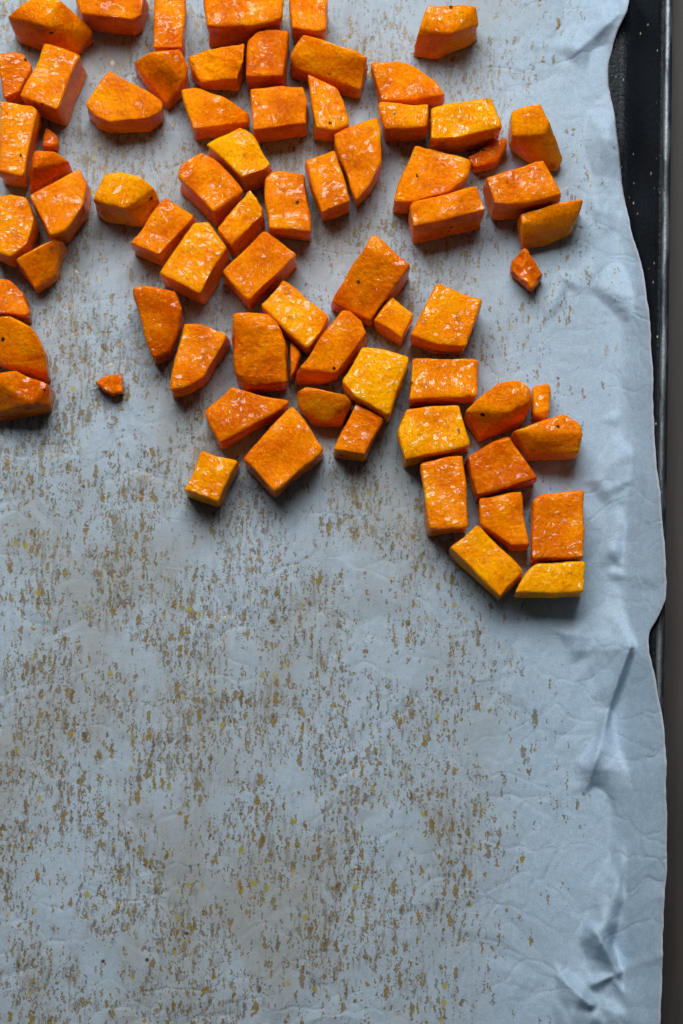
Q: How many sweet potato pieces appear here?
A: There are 72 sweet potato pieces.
